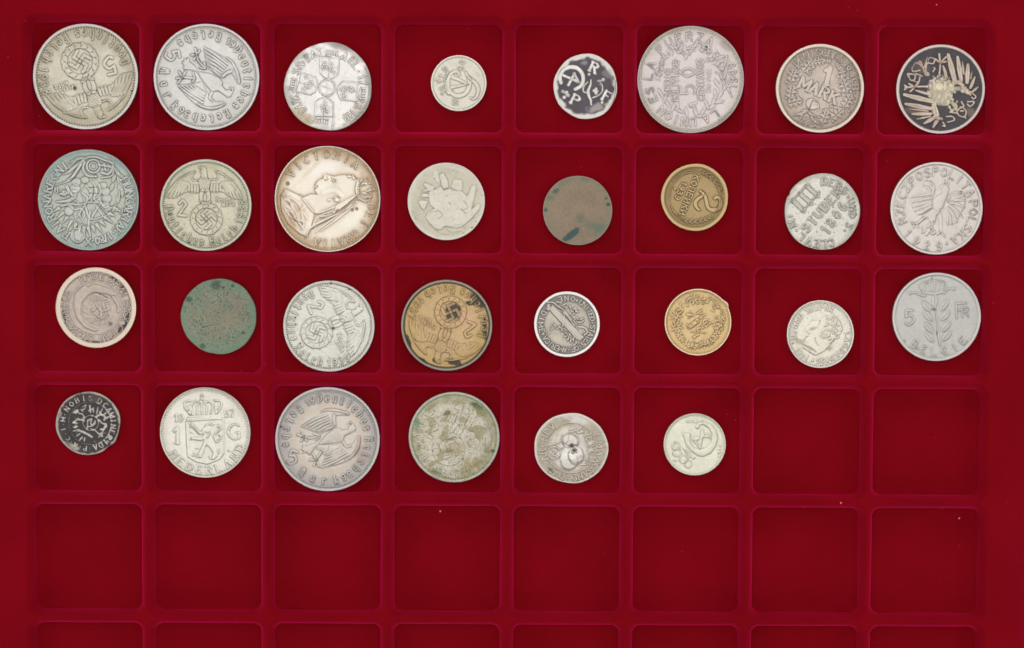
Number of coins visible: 30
